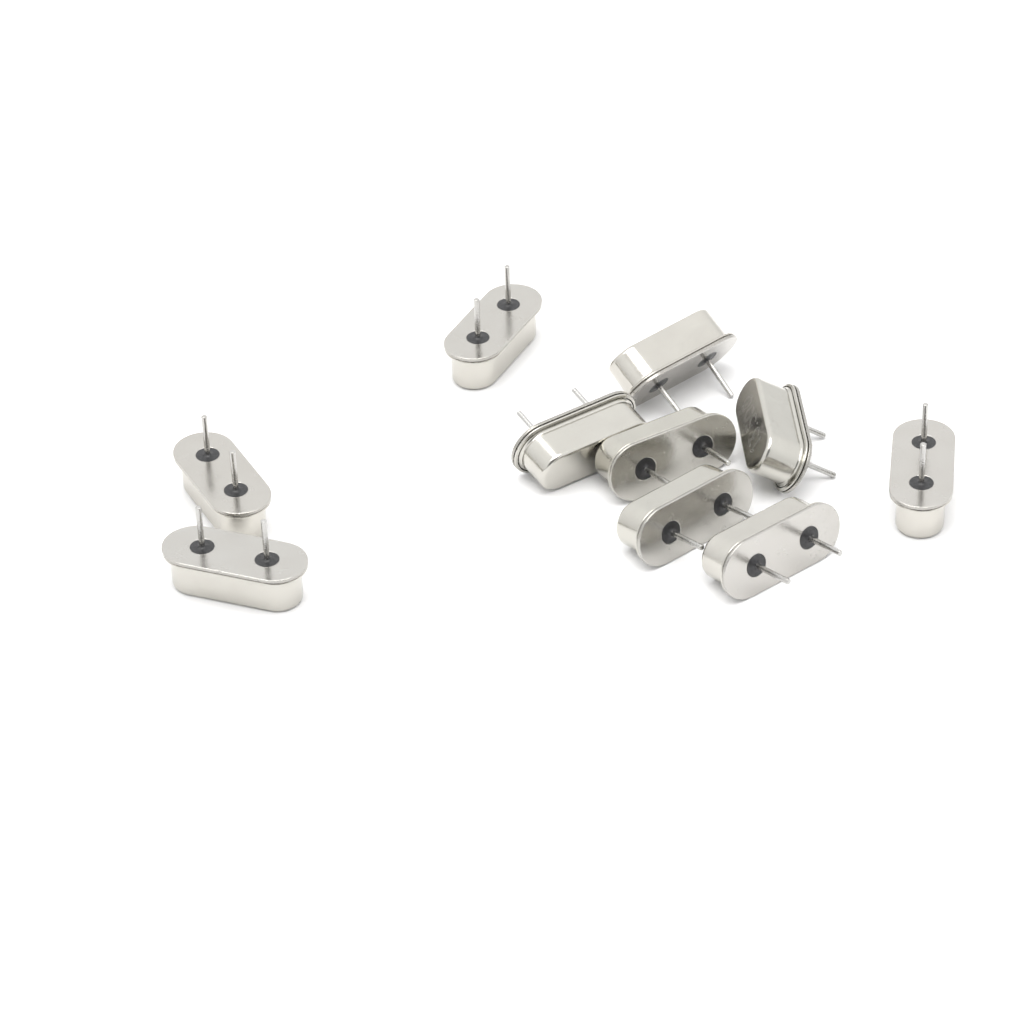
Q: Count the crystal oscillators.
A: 10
